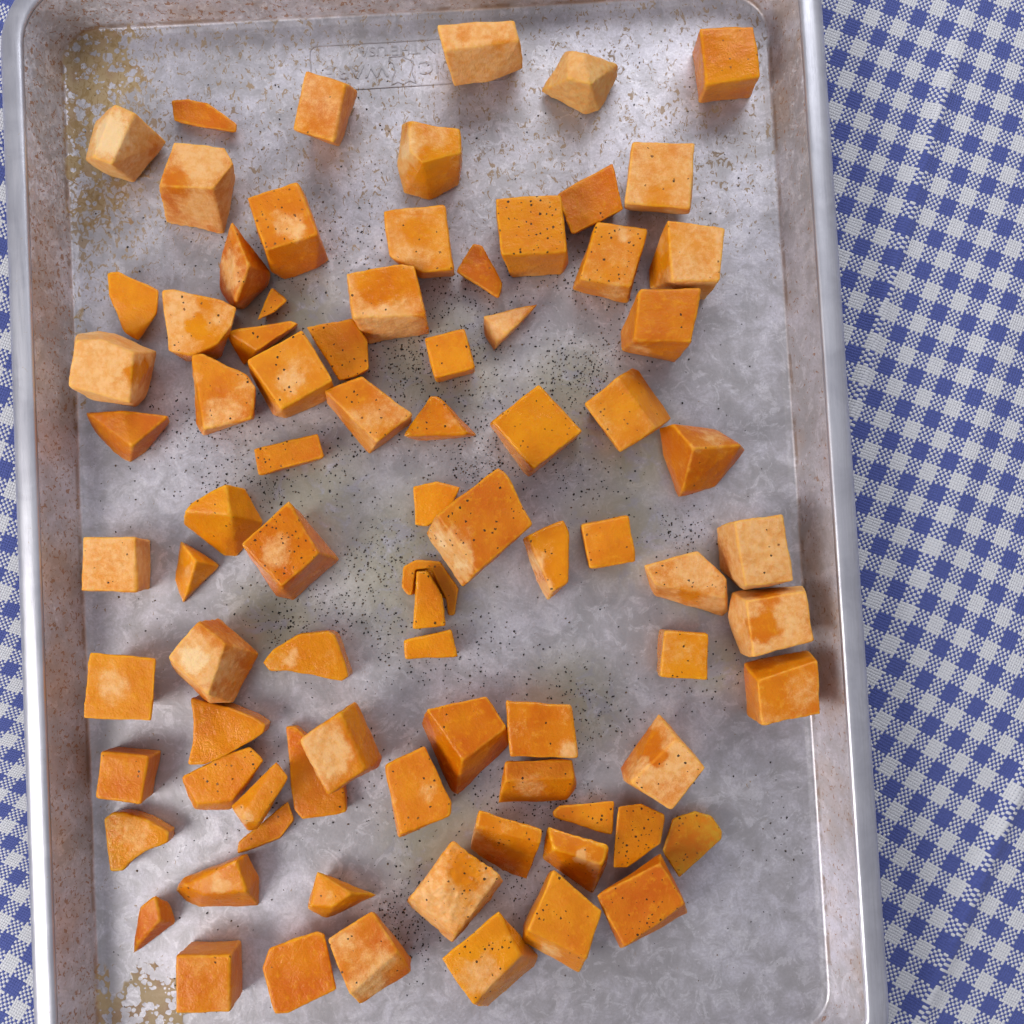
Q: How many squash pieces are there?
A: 83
